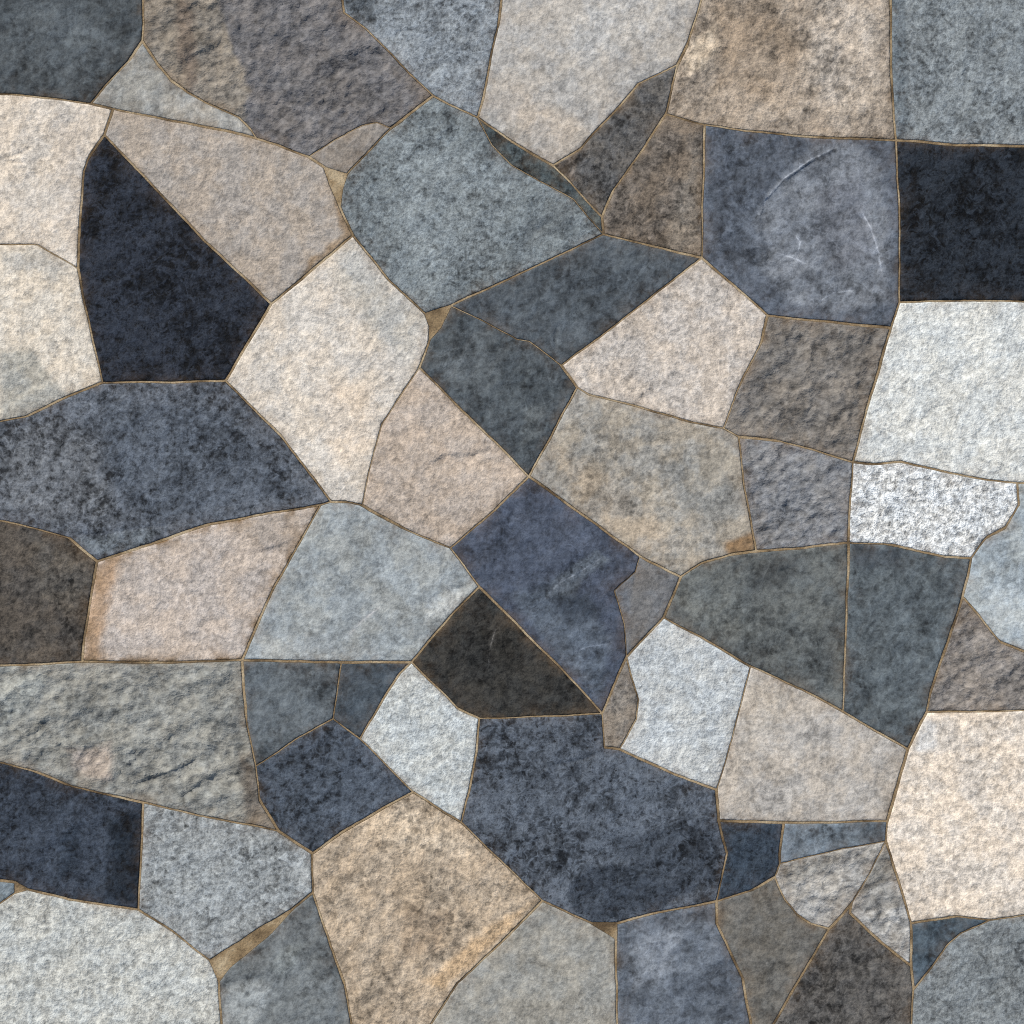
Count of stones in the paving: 65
